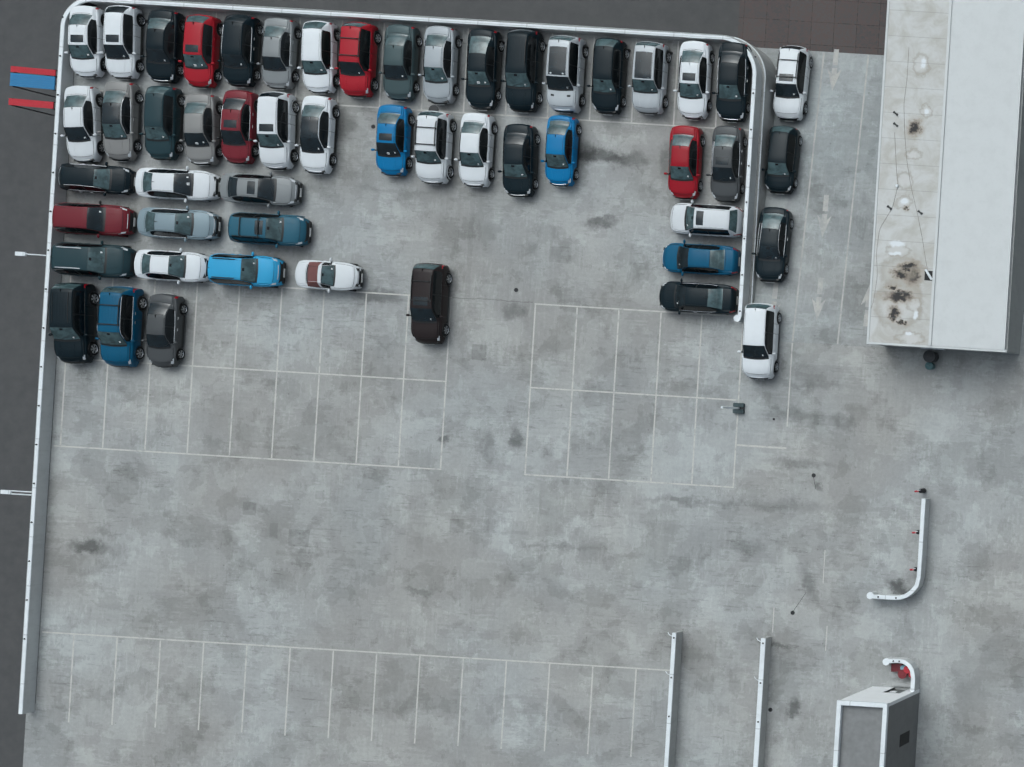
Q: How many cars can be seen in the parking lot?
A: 52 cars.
